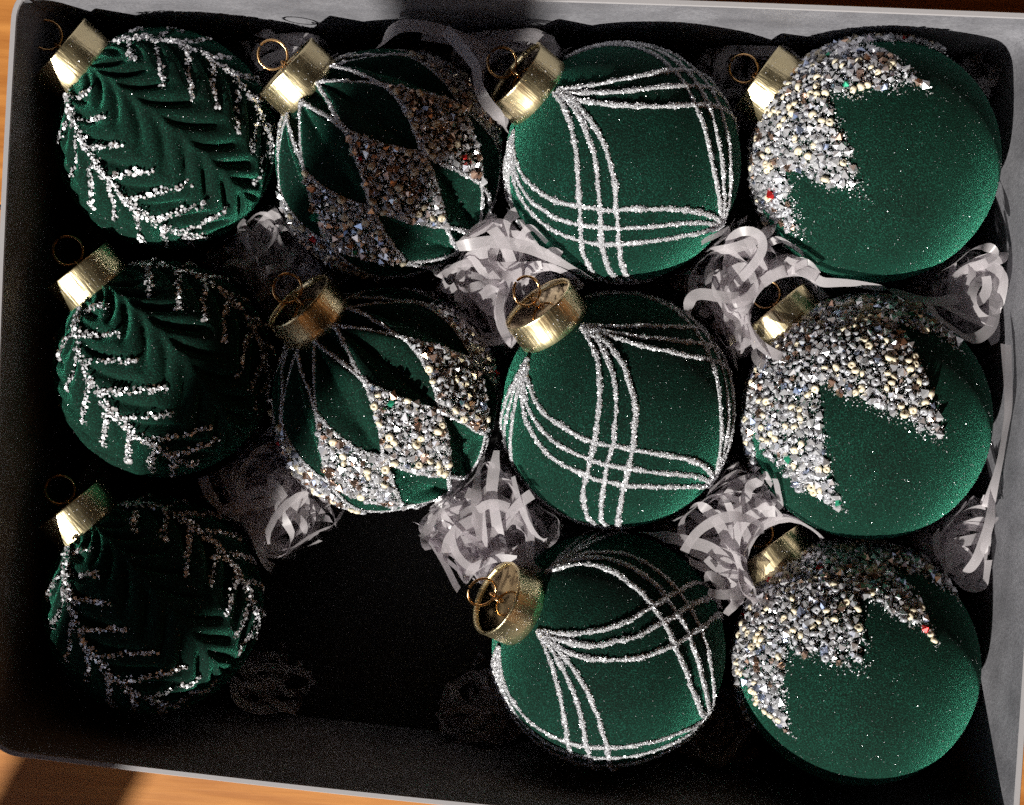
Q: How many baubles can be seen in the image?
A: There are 11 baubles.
